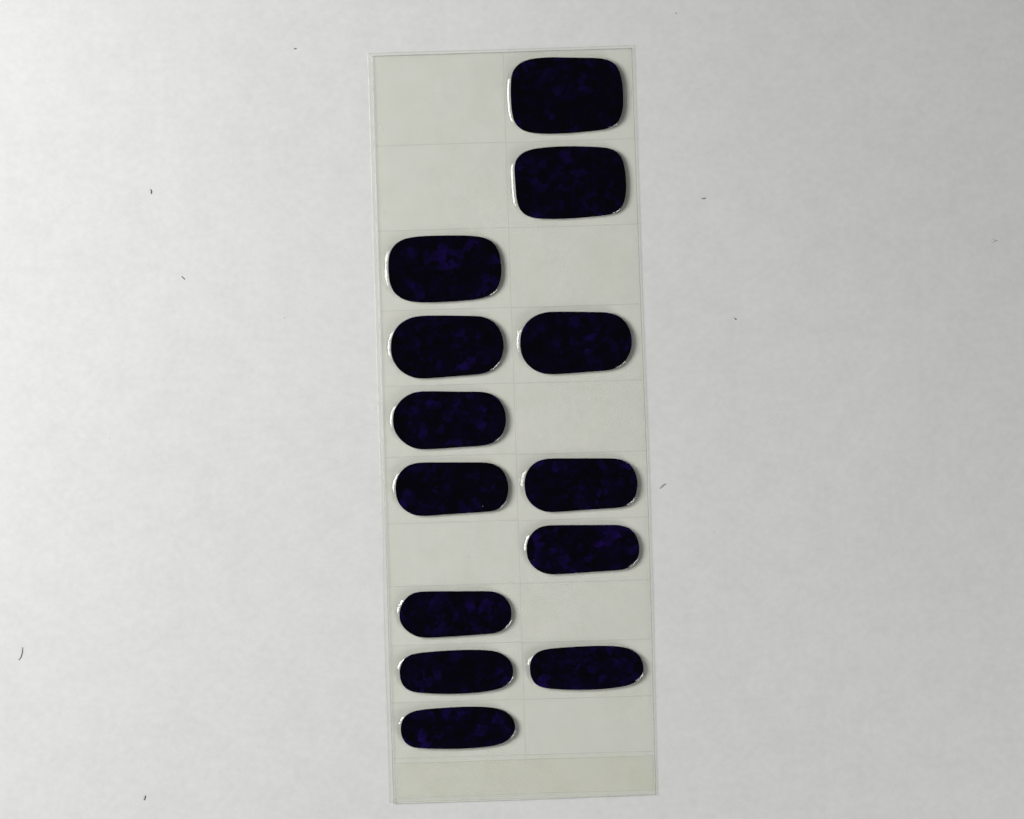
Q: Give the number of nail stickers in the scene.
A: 13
